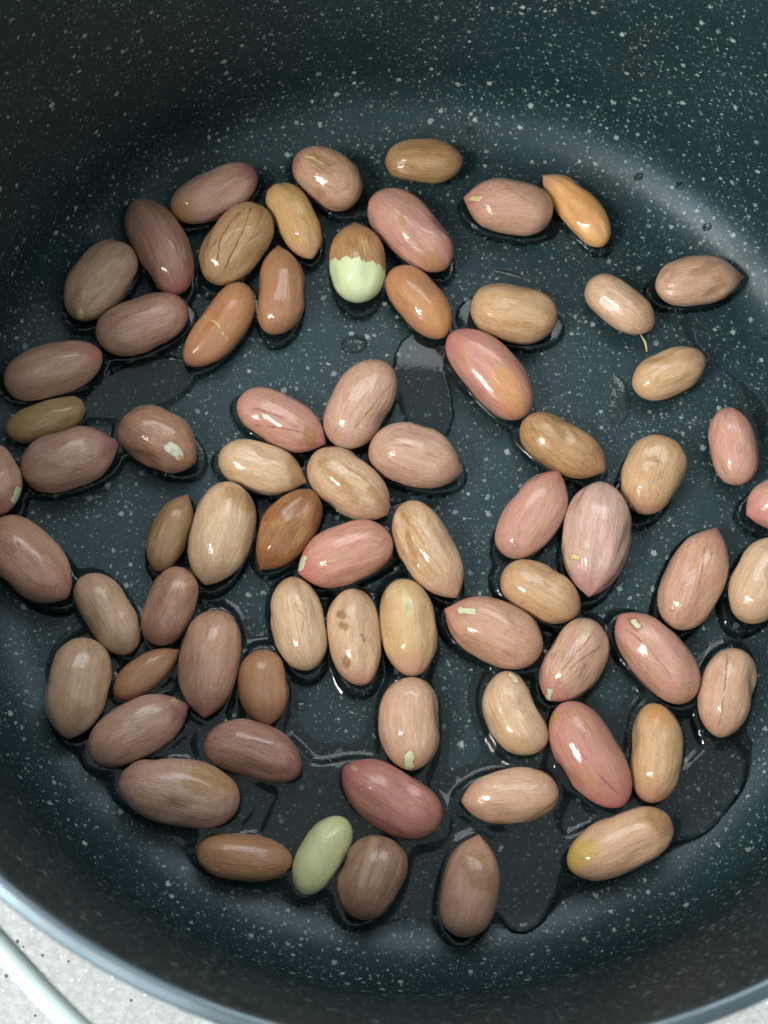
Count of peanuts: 72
